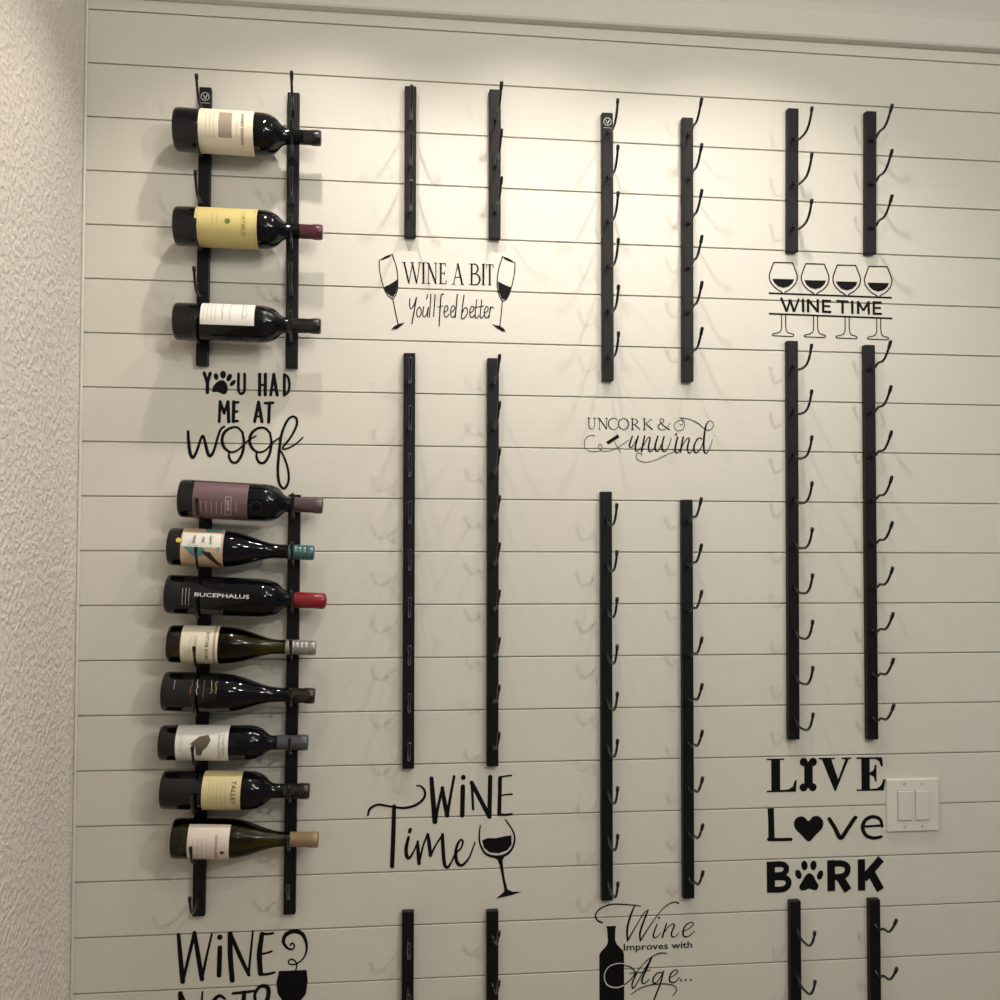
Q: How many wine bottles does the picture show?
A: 11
